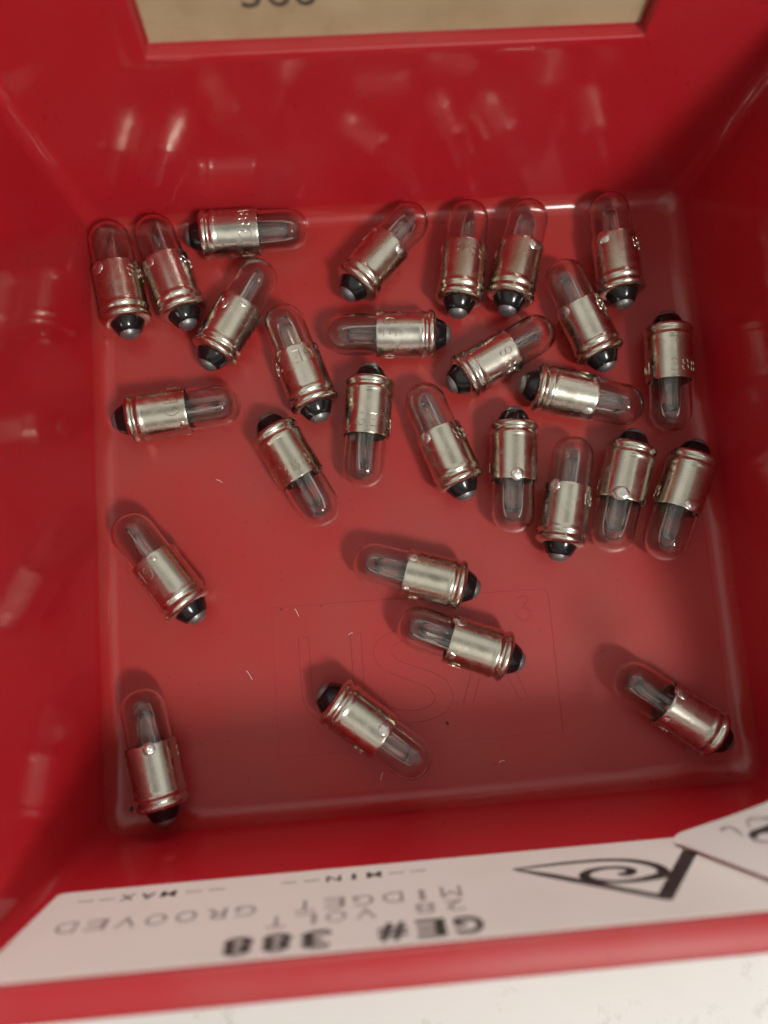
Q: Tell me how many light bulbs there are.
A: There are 28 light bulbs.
